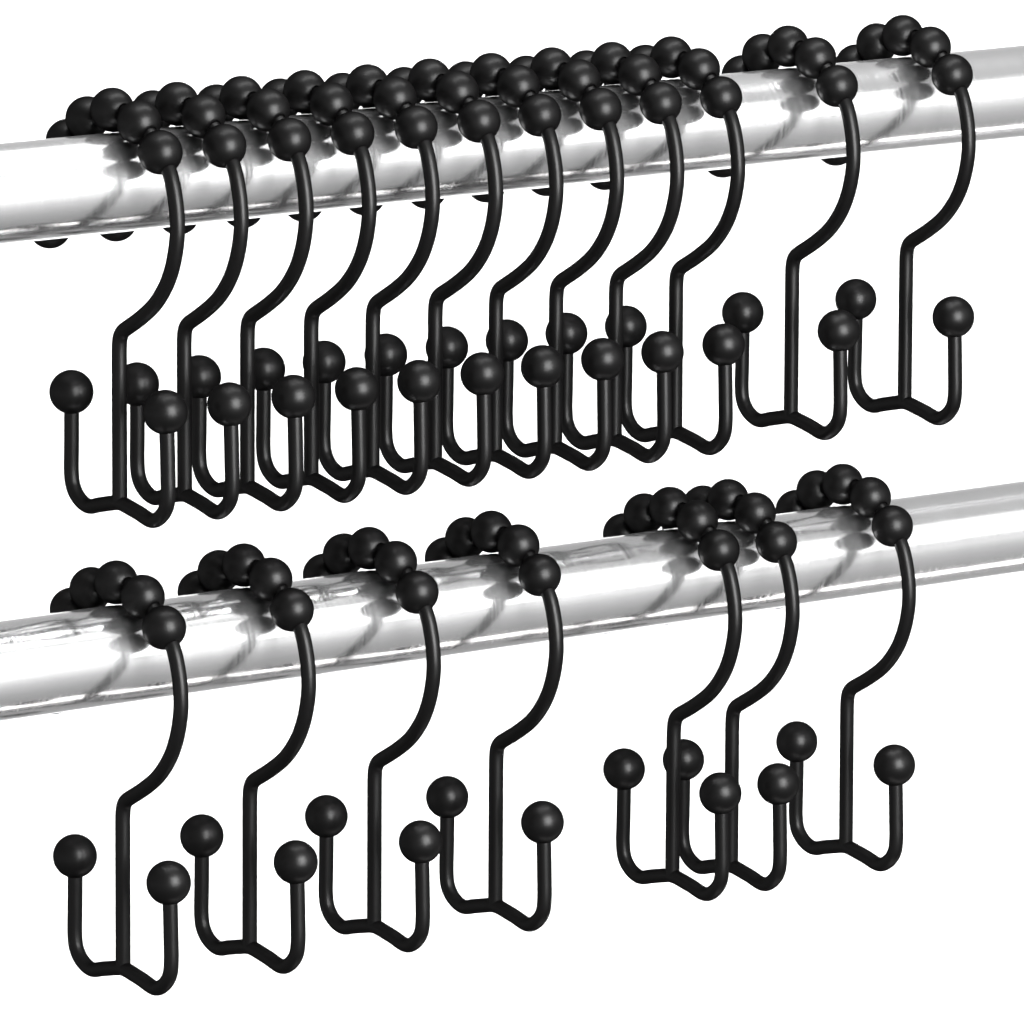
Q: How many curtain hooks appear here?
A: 19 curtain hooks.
